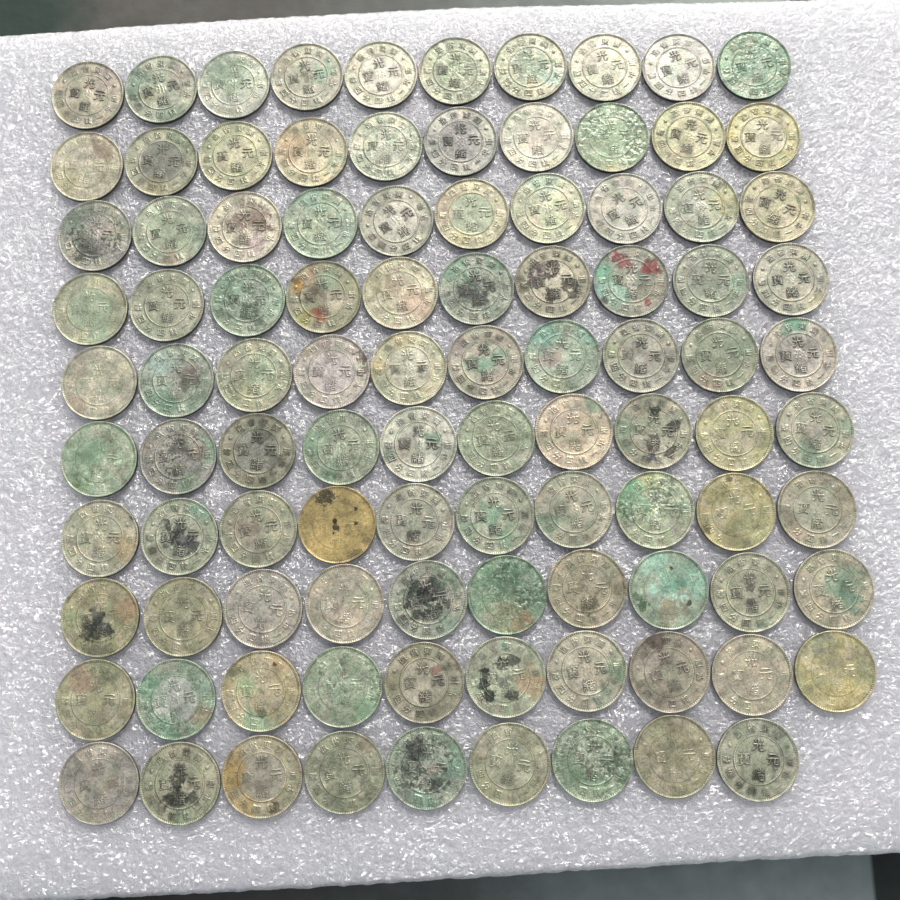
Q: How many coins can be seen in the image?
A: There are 99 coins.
